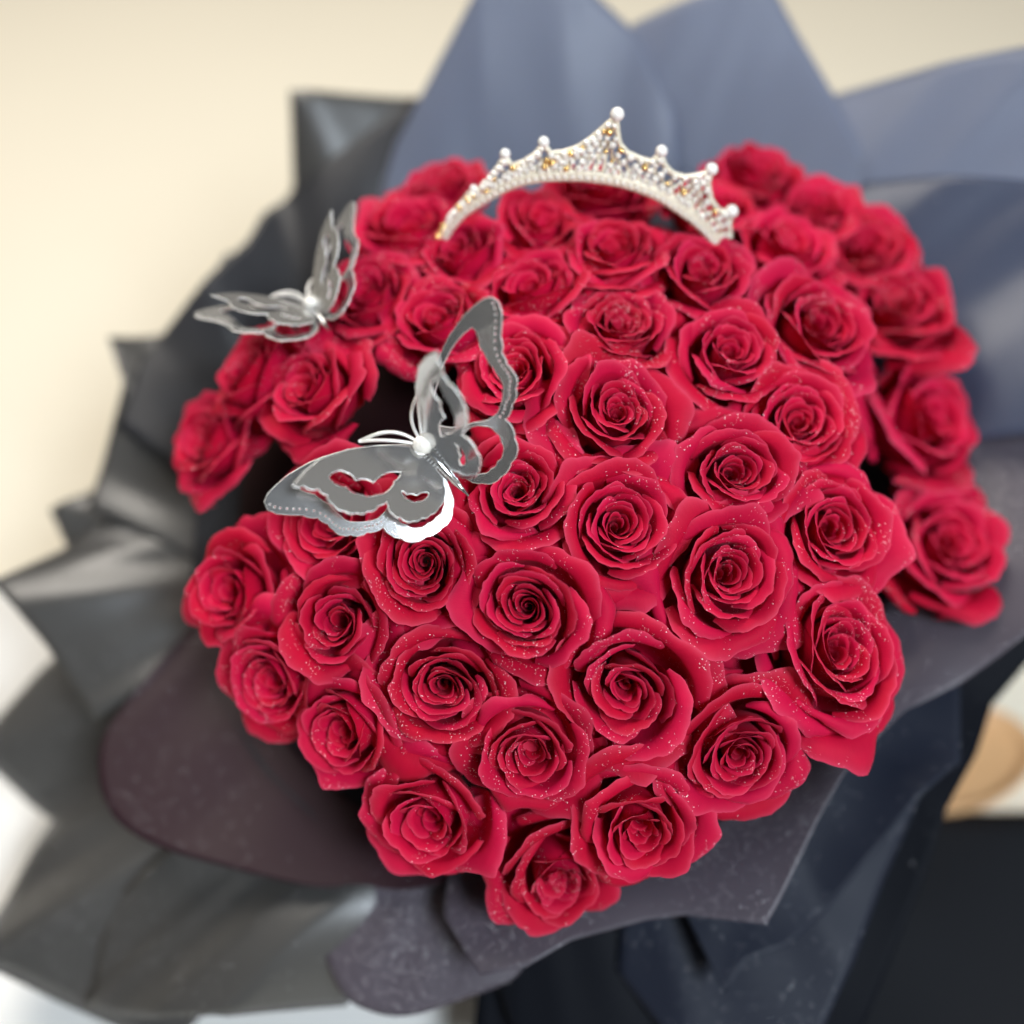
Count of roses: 47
